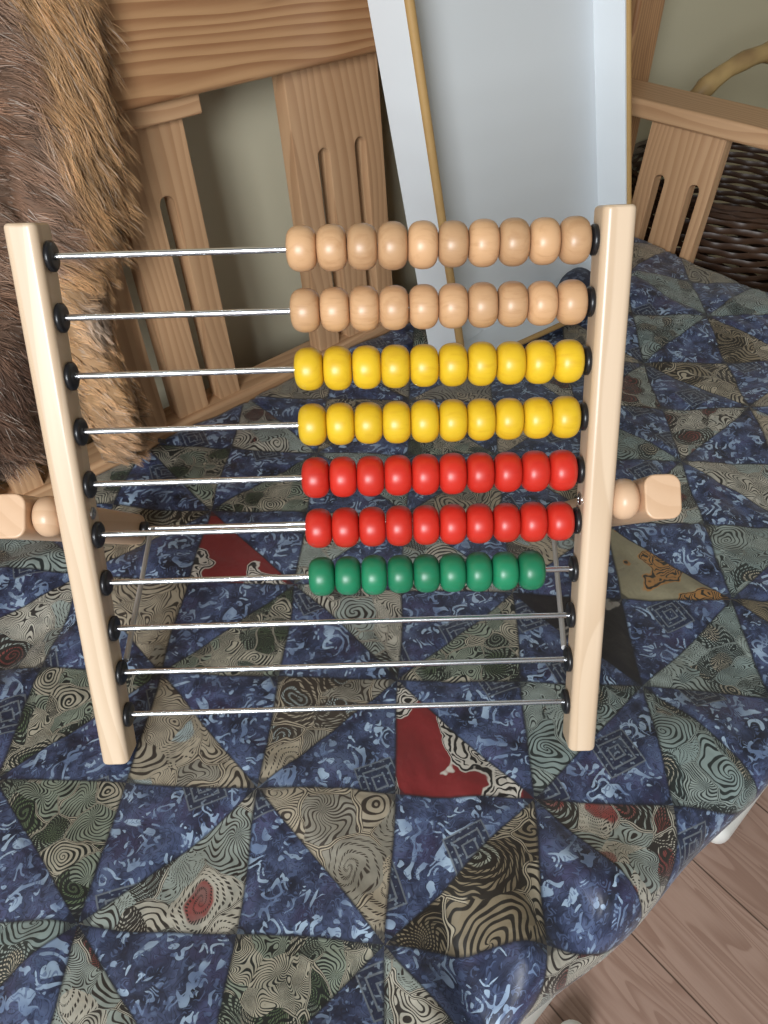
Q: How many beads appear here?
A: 69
